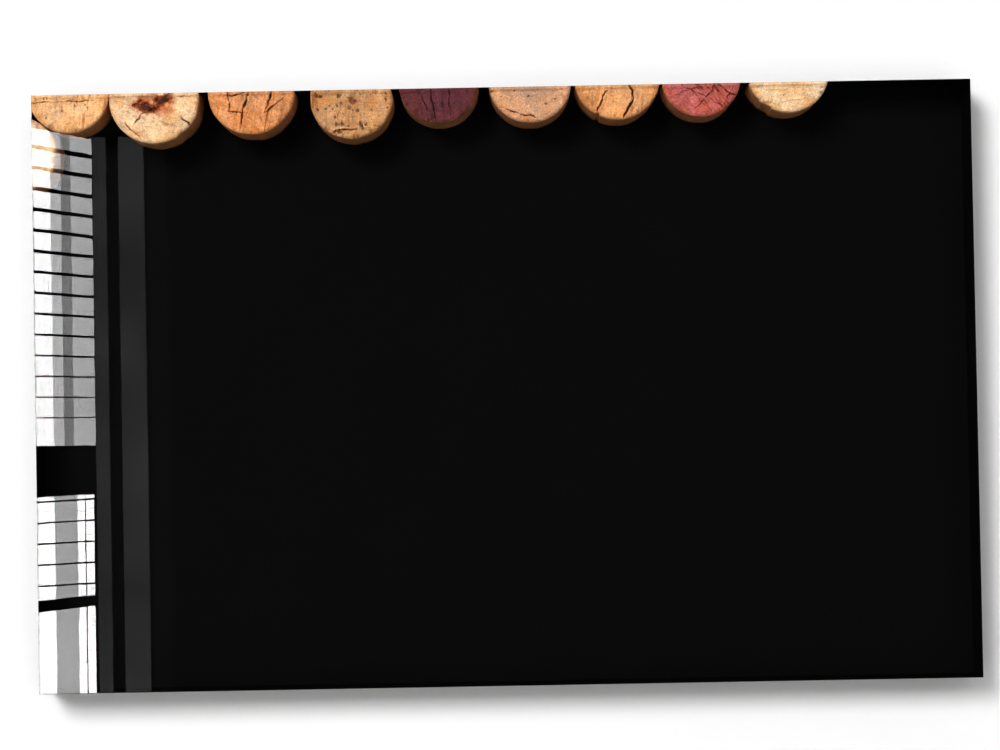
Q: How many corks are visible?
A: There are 10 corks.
